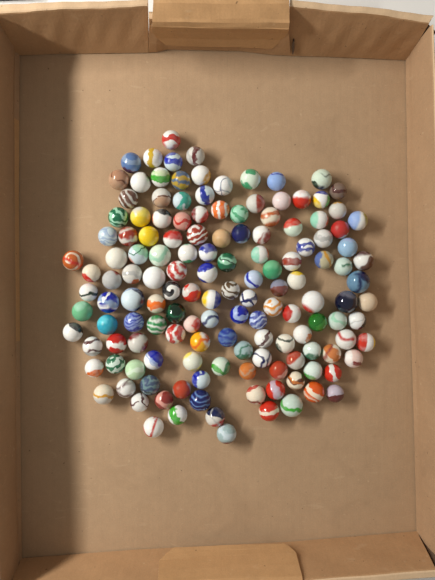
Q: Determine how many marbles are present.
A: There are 143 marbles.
